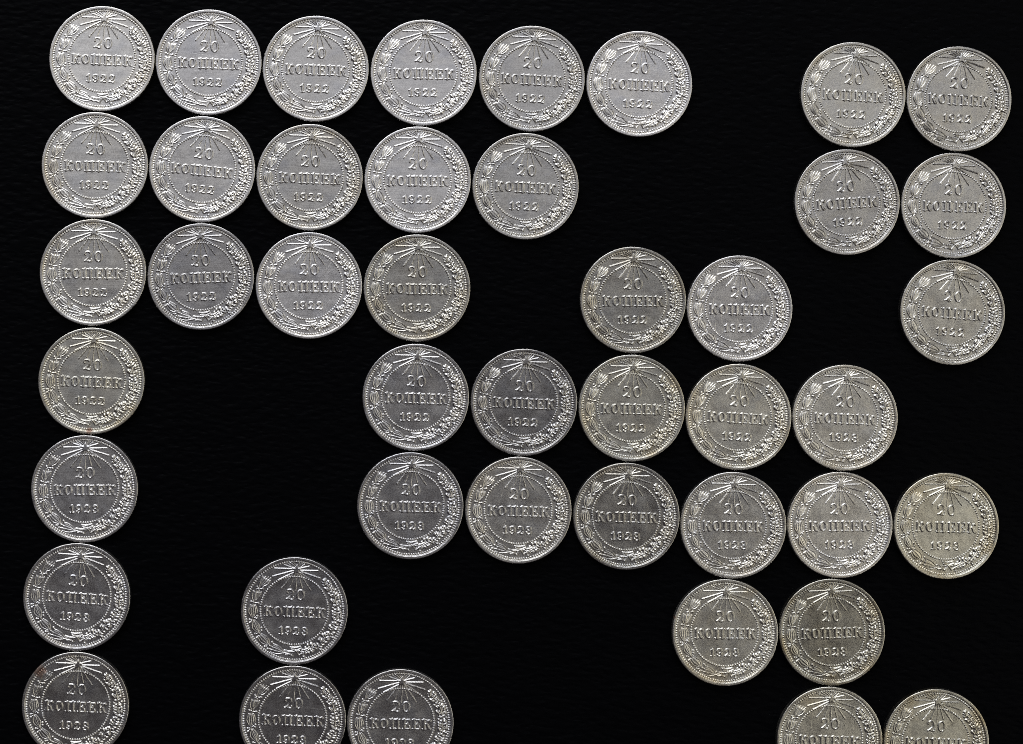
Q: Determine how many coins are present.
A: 44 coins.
